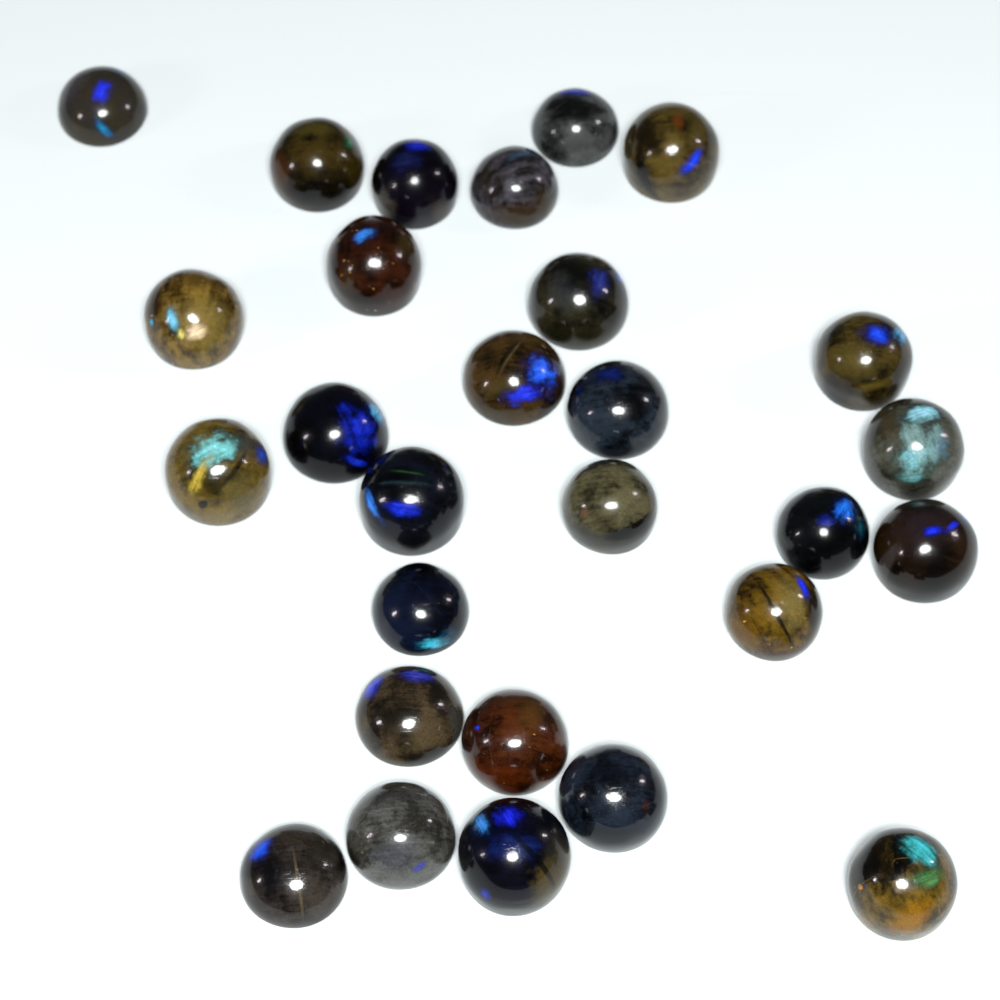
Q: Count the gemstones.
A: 28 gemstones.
